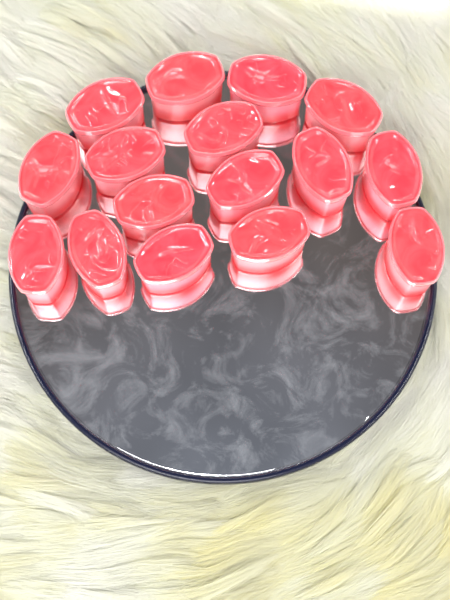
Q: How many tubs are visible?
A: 16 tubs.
